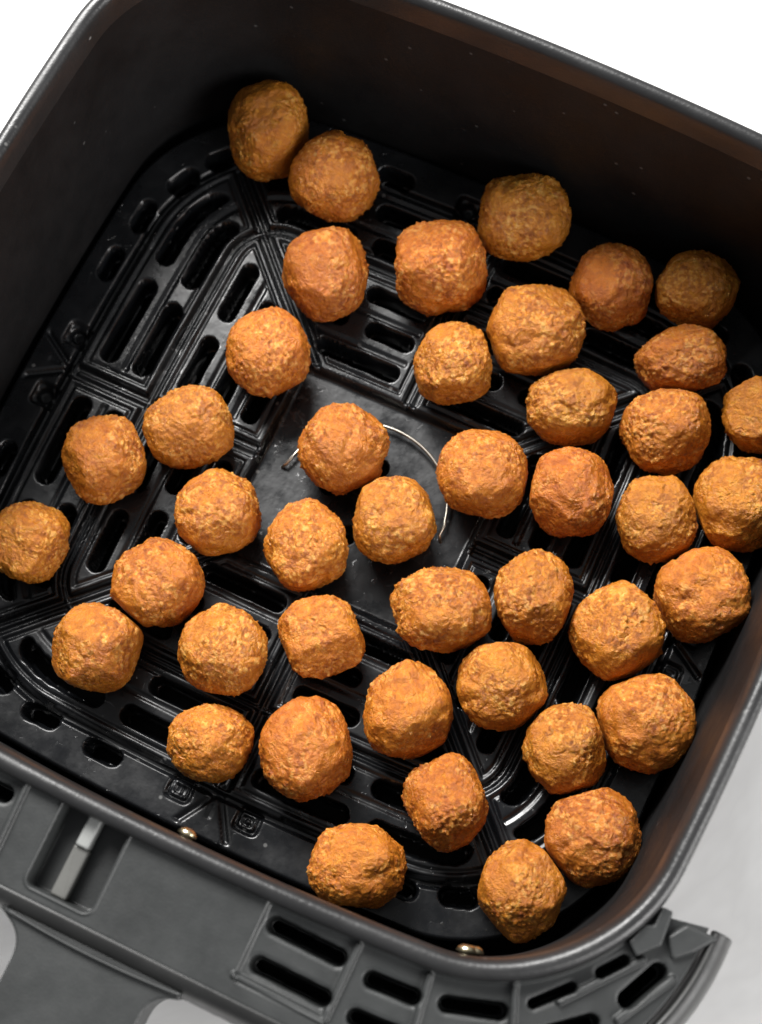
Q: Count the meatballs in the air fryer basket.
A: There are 43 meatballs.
